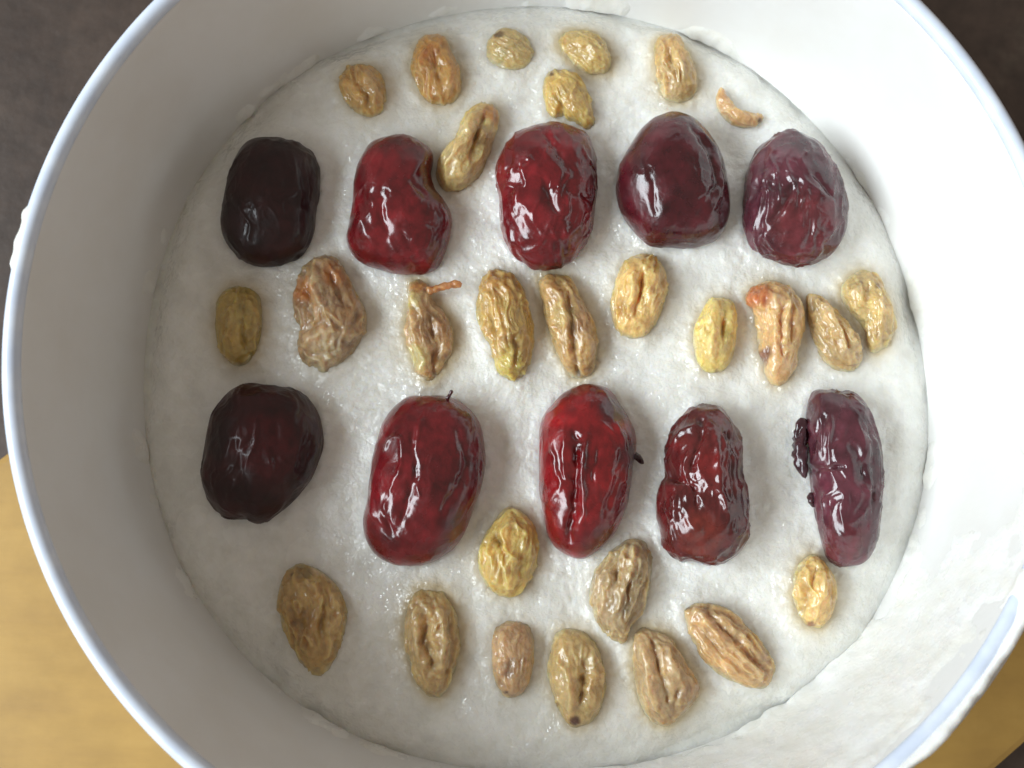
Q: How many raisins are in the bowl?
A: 27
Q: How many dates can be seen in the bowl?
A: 10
